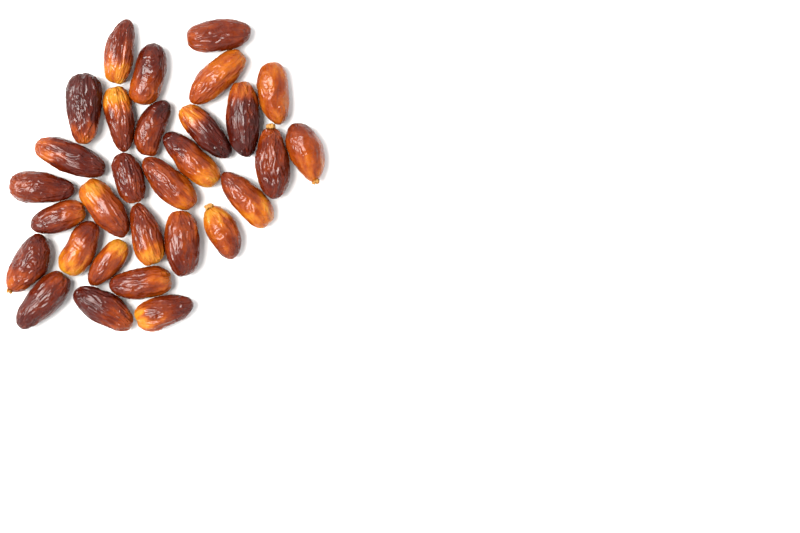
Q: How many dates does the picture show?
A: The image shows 30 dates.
